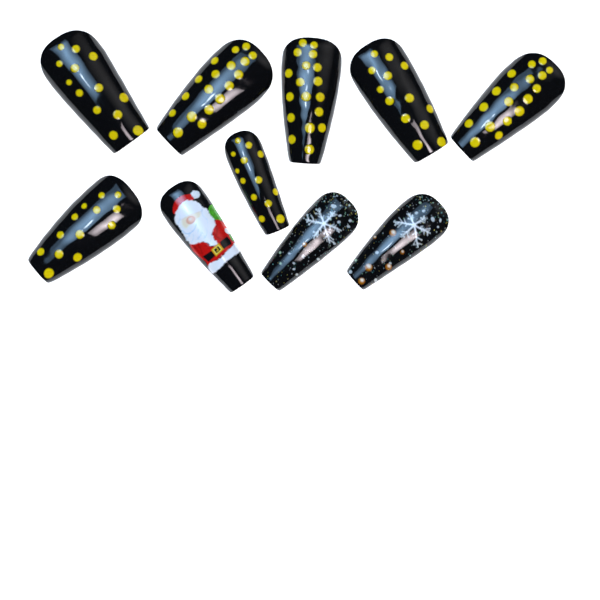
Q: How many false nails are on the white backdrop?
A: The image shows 10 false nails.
